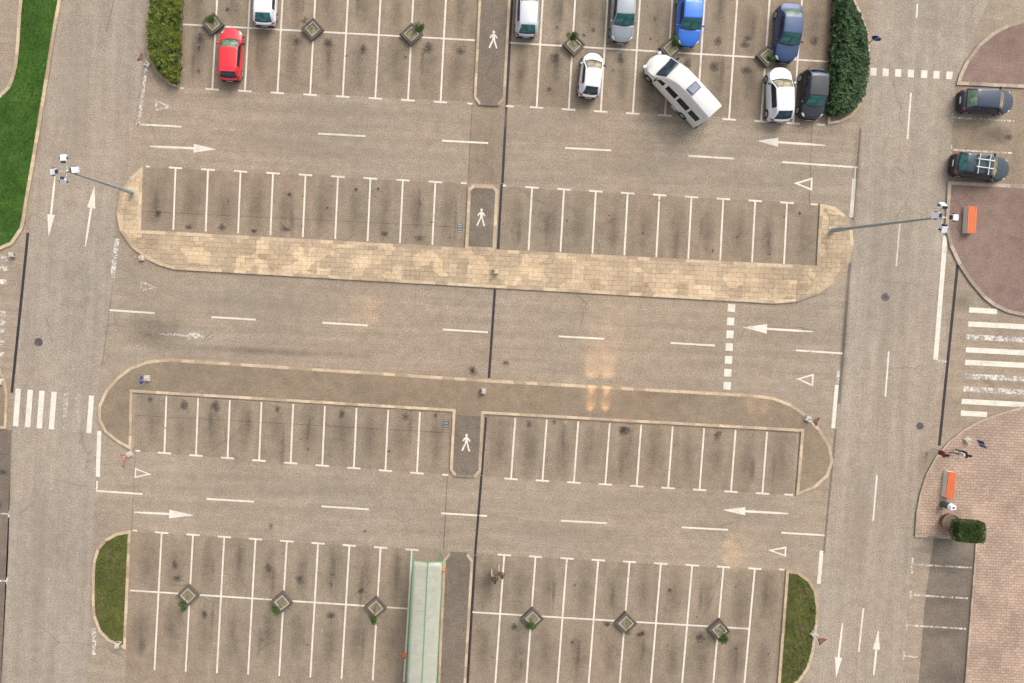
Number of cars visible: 11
